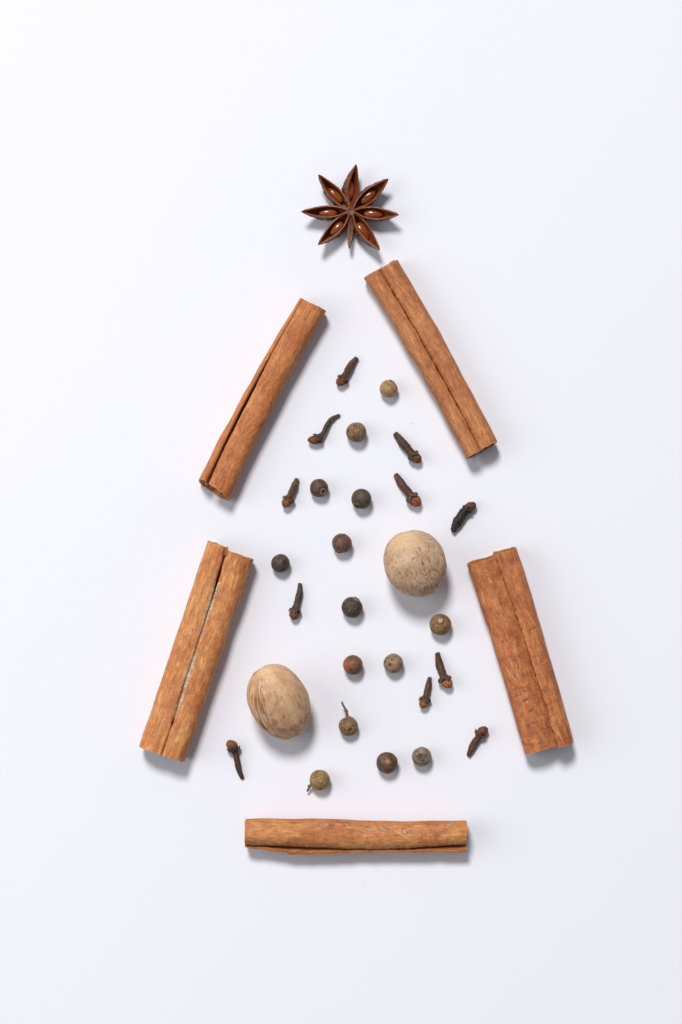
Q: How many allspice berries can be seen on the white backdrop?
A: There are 14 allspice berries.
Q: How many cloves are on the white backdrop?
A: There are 11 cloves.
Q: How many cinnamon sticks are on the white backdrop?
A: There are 5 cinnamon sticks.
